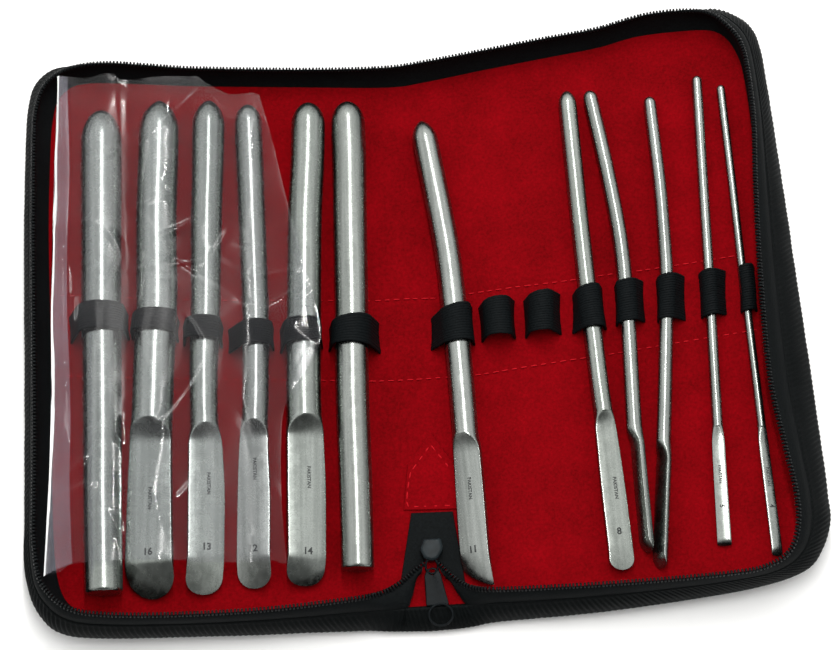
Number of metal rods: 12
